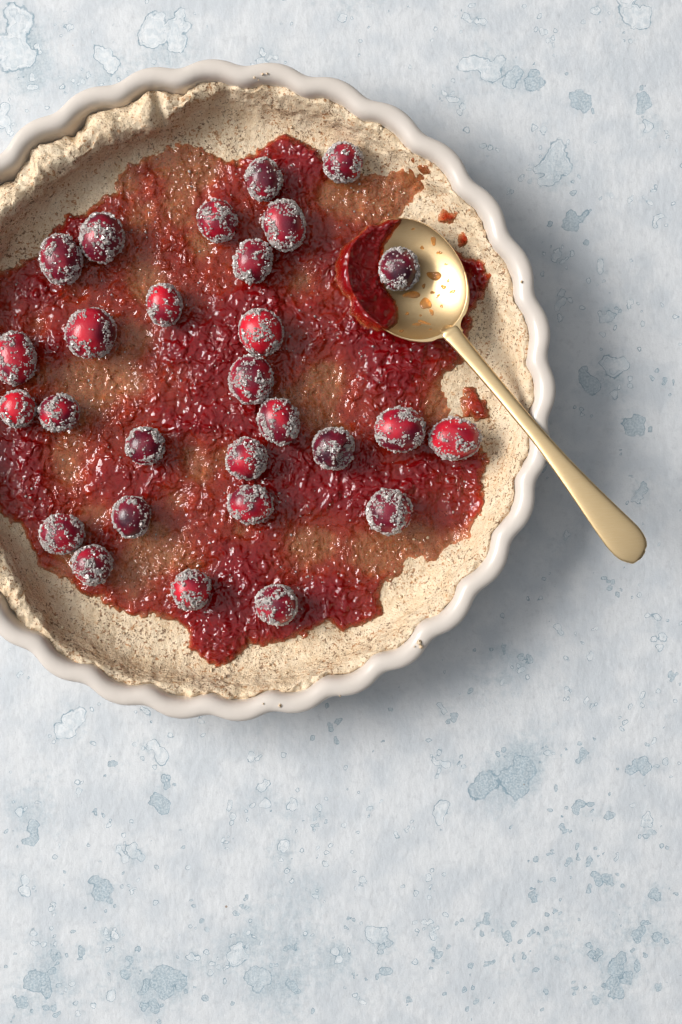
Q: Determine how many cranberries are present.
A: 28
